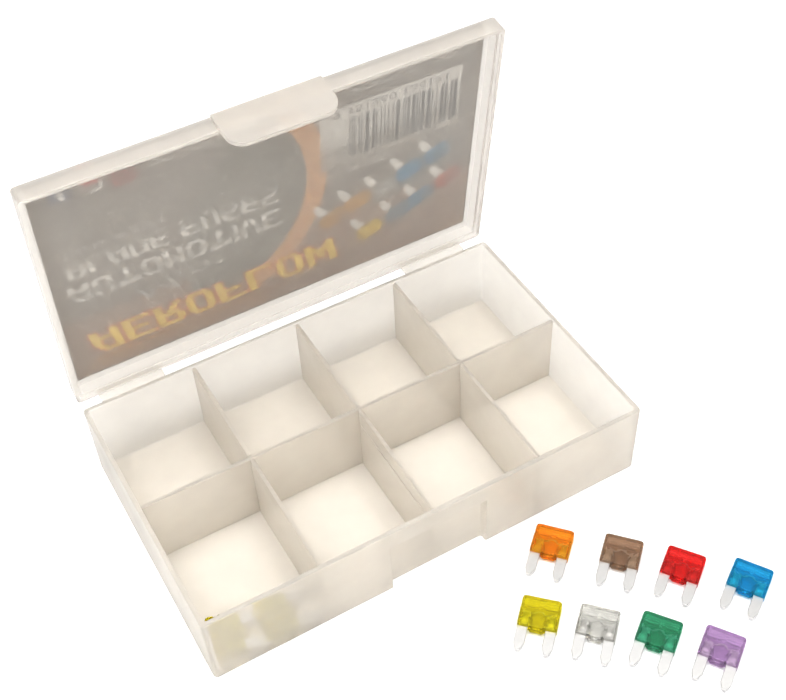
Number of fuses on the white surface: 10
